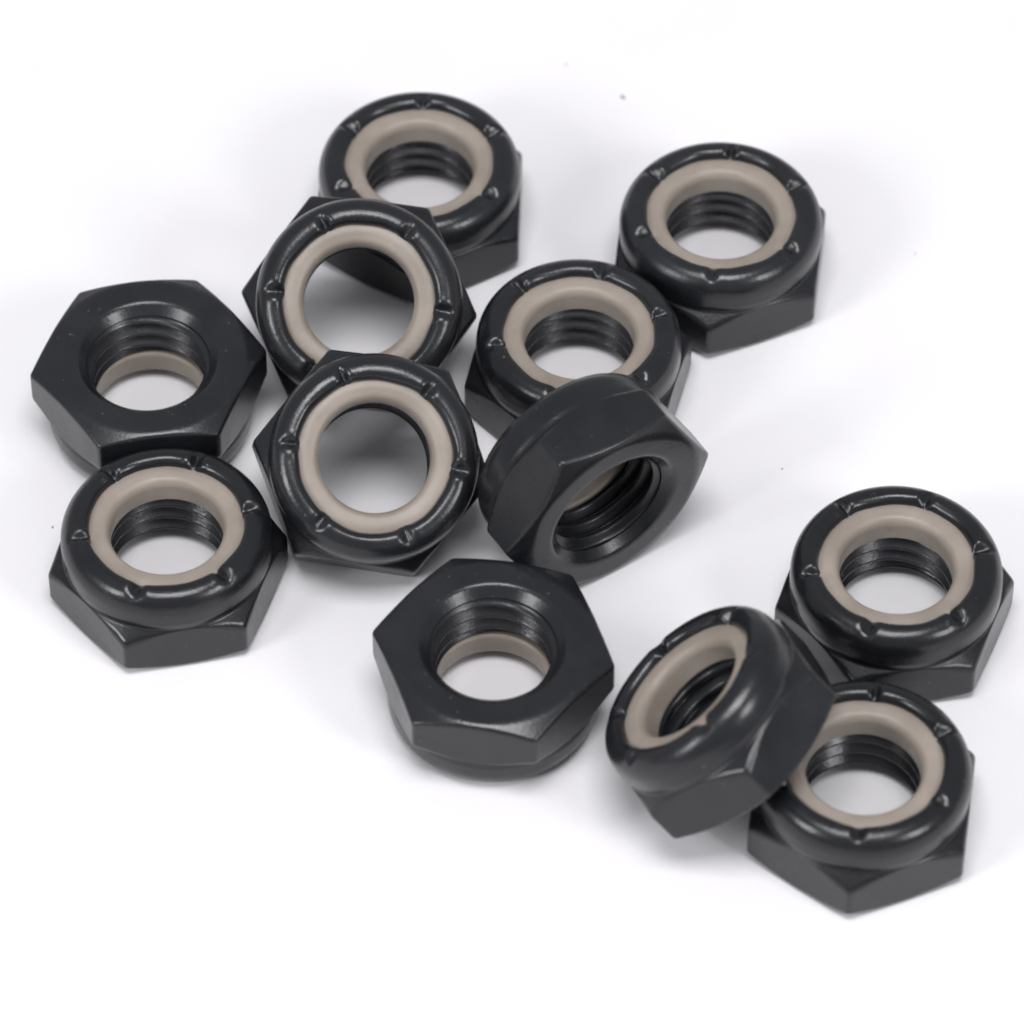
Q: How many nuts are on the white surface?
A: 12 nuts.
